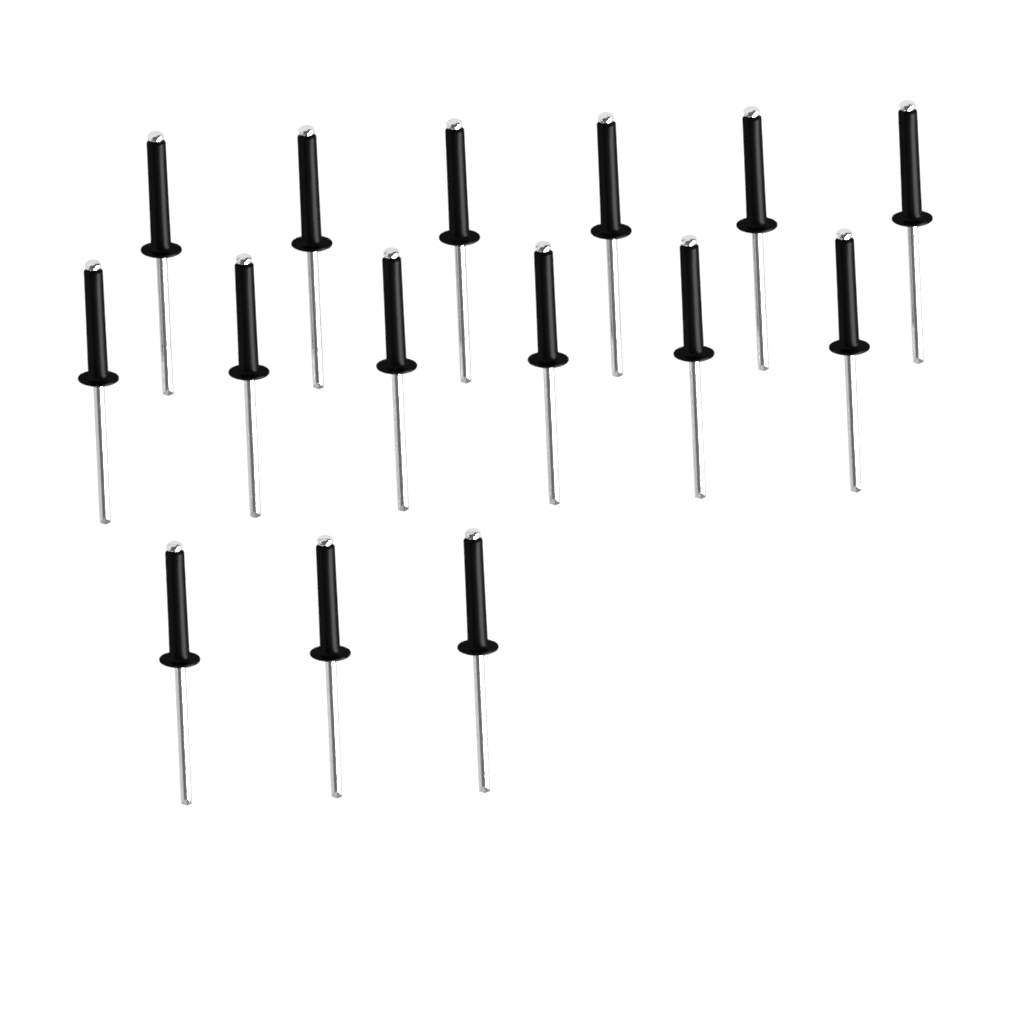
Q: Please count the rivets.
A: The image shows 15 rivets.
